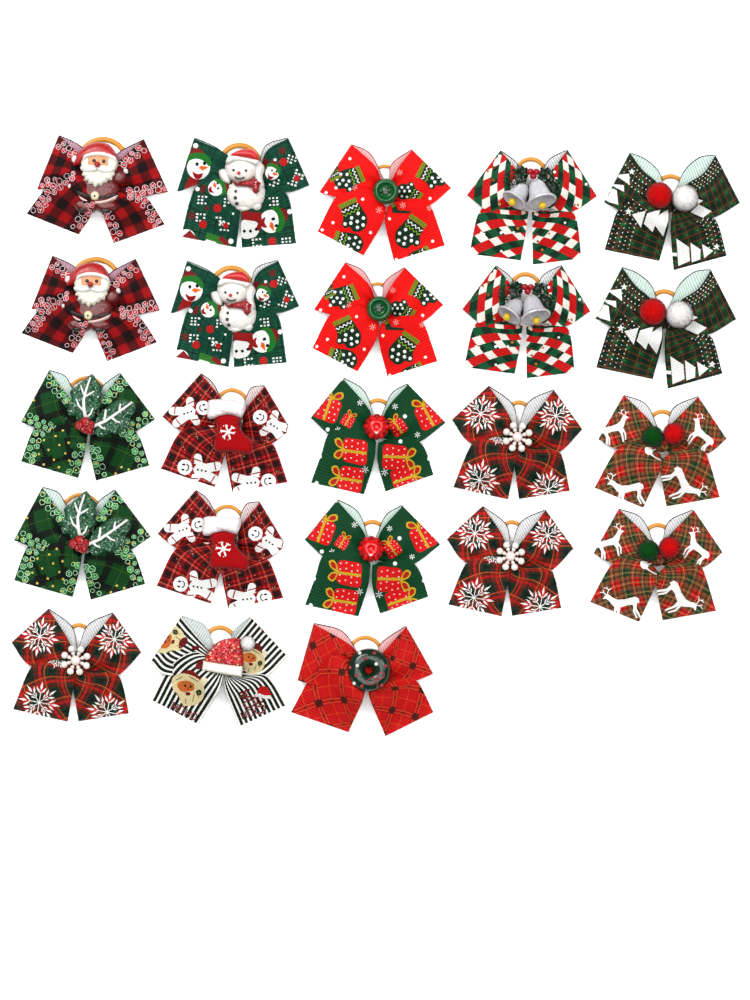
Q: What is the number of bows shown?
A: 23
